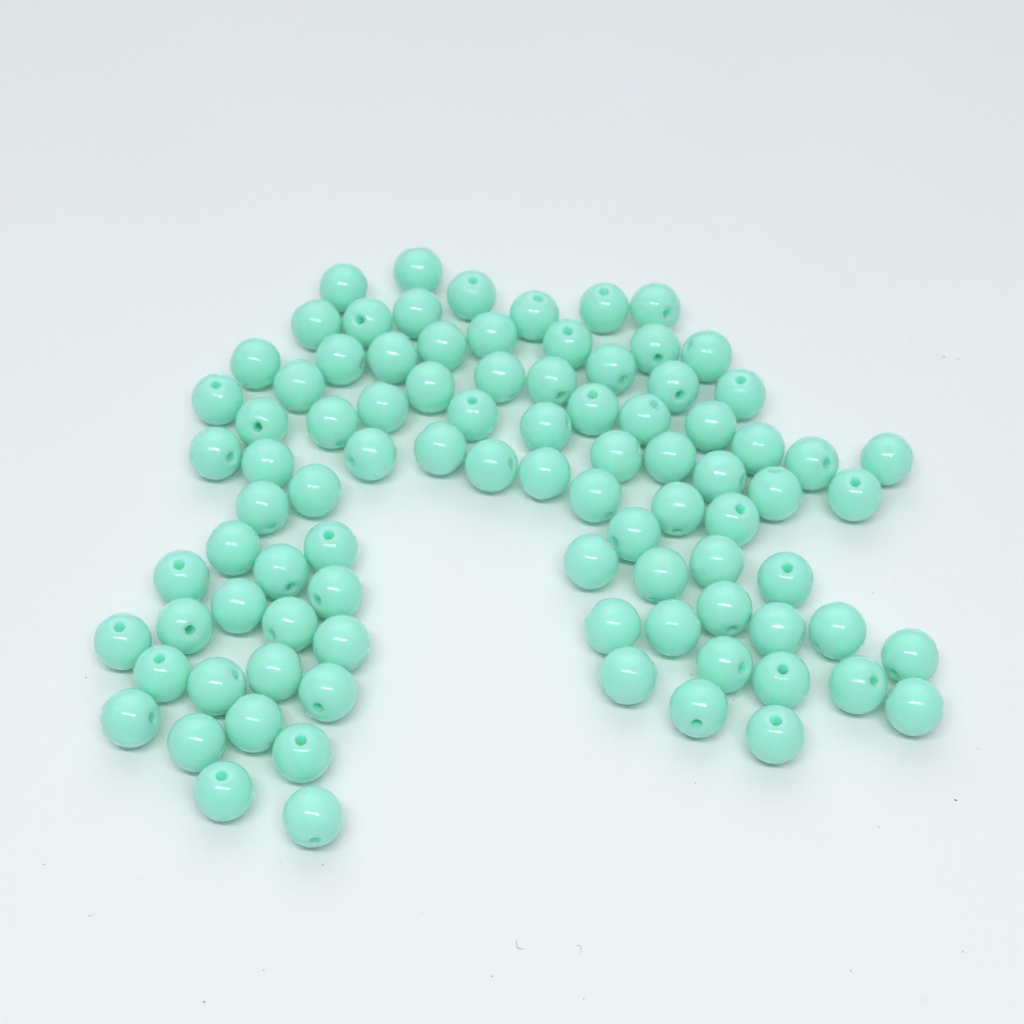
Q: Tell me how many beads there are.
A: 90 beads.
